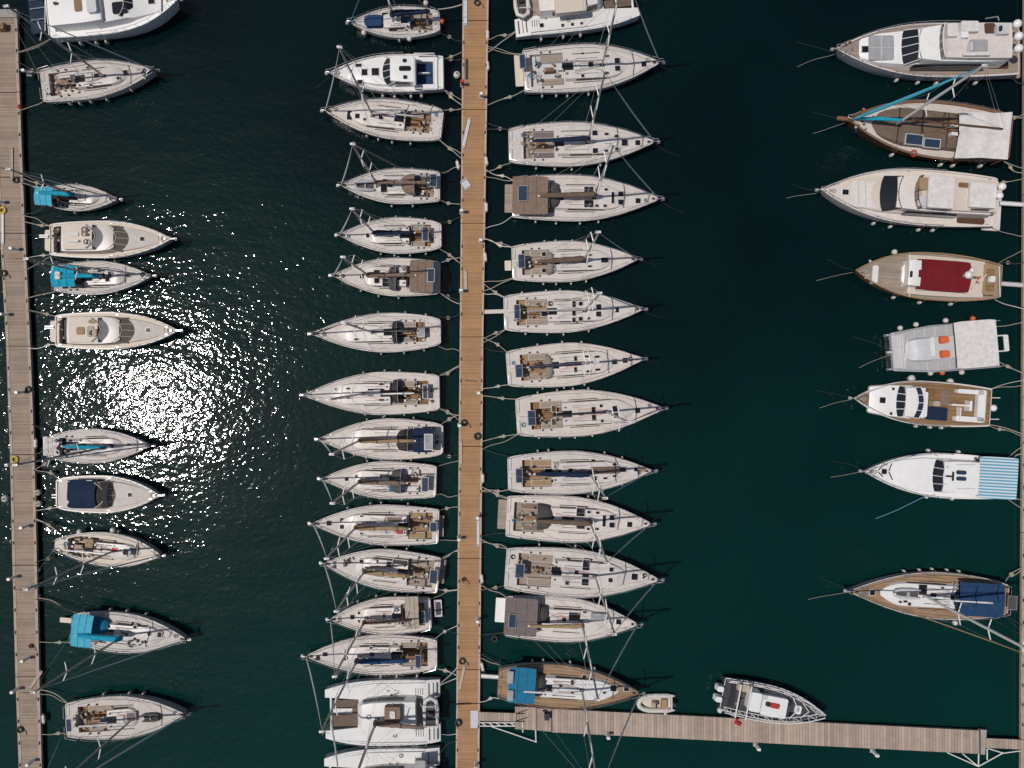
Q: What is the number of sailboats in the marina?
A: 37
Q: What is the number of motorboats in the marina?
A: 13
